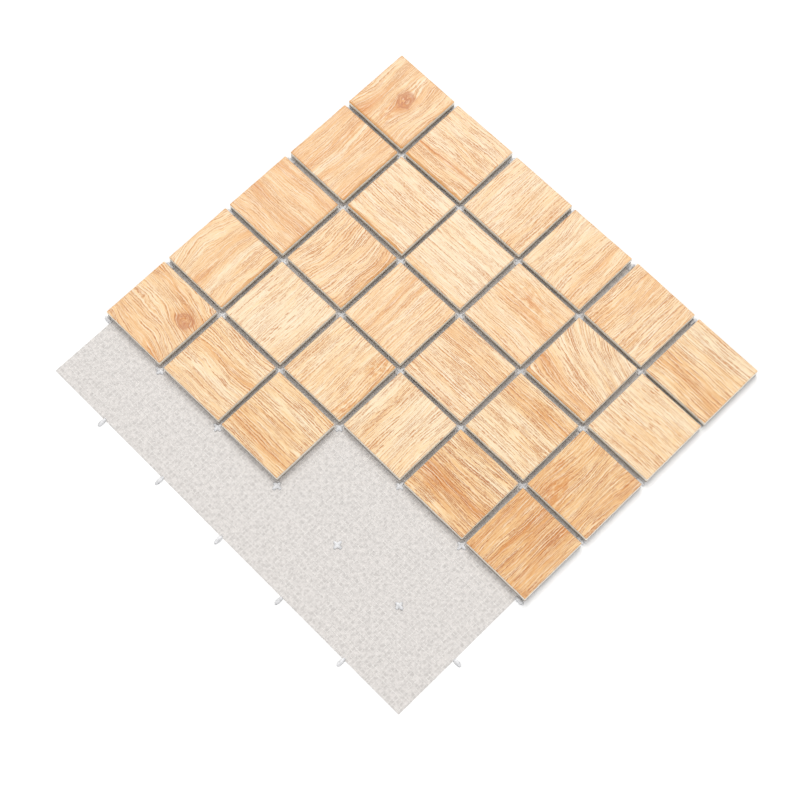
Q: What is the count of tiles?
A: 27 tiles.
